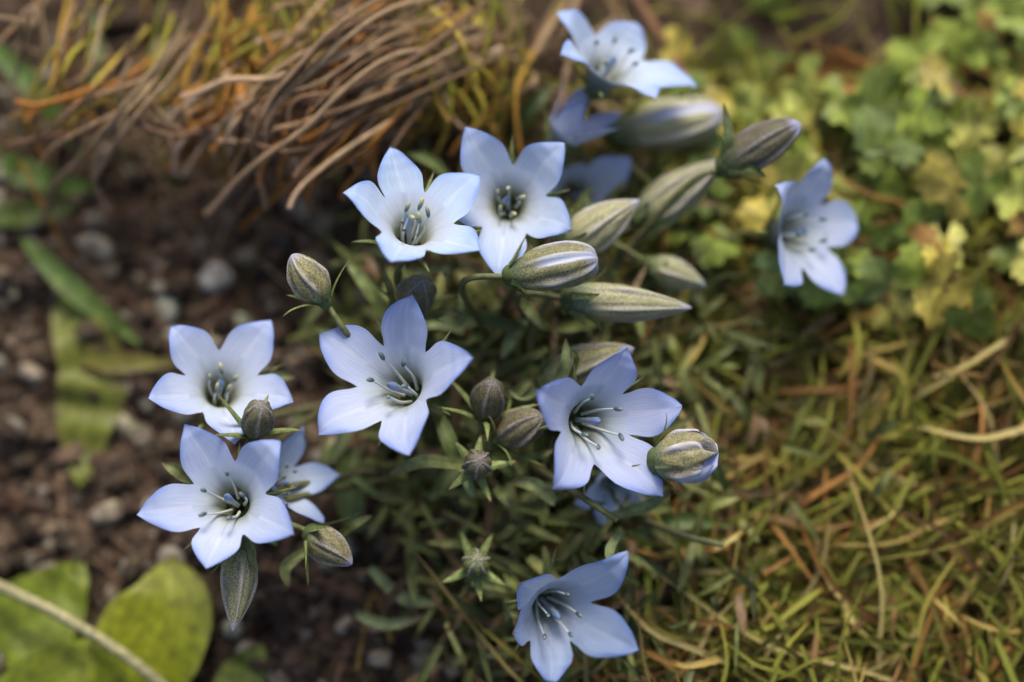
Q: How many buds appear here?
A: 18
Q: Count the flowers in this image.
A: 13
